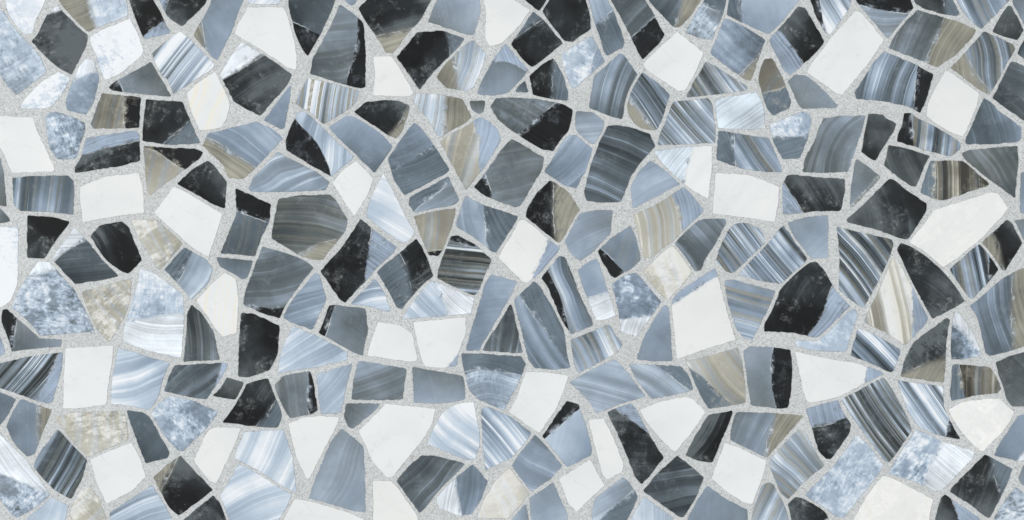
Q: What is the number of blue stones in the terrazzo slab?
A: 157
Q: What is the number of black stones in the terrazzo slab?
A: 38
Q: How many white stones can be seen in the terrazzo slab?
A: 35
